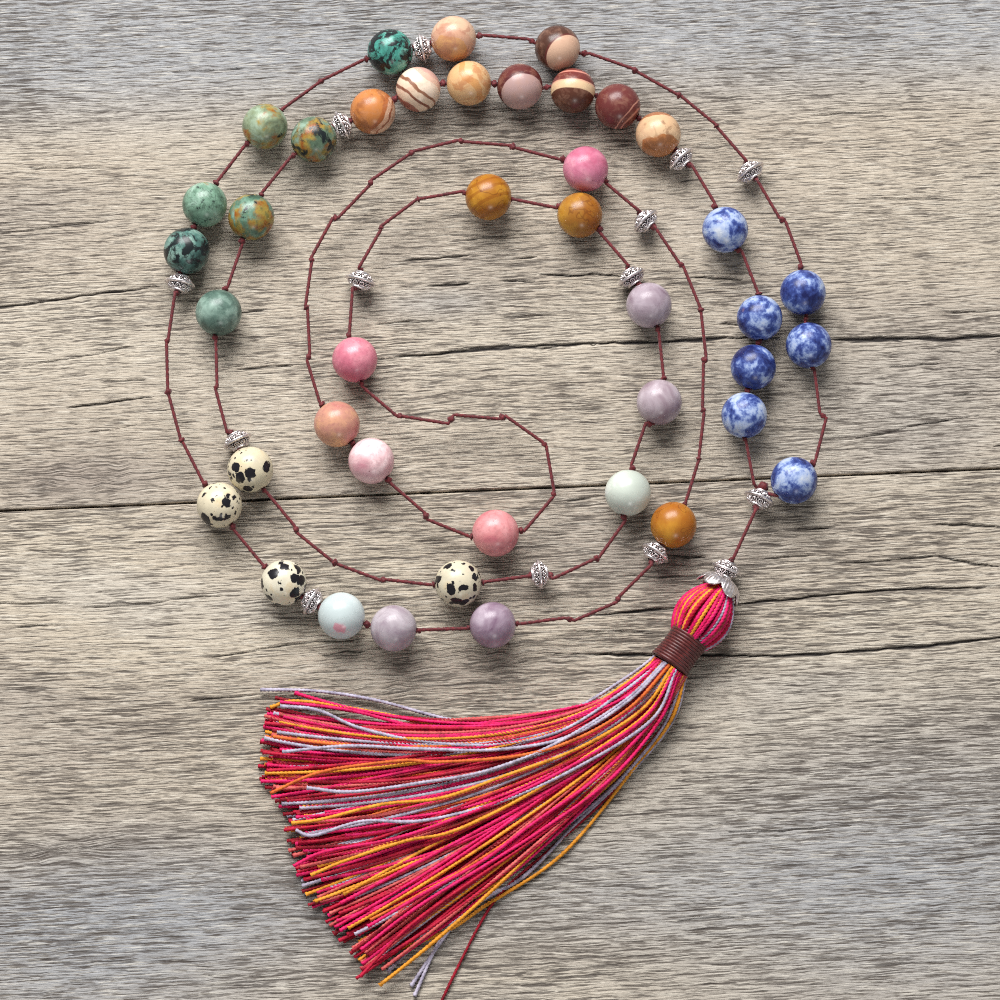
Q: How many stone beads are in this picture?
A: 41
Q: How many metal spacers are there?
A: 14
